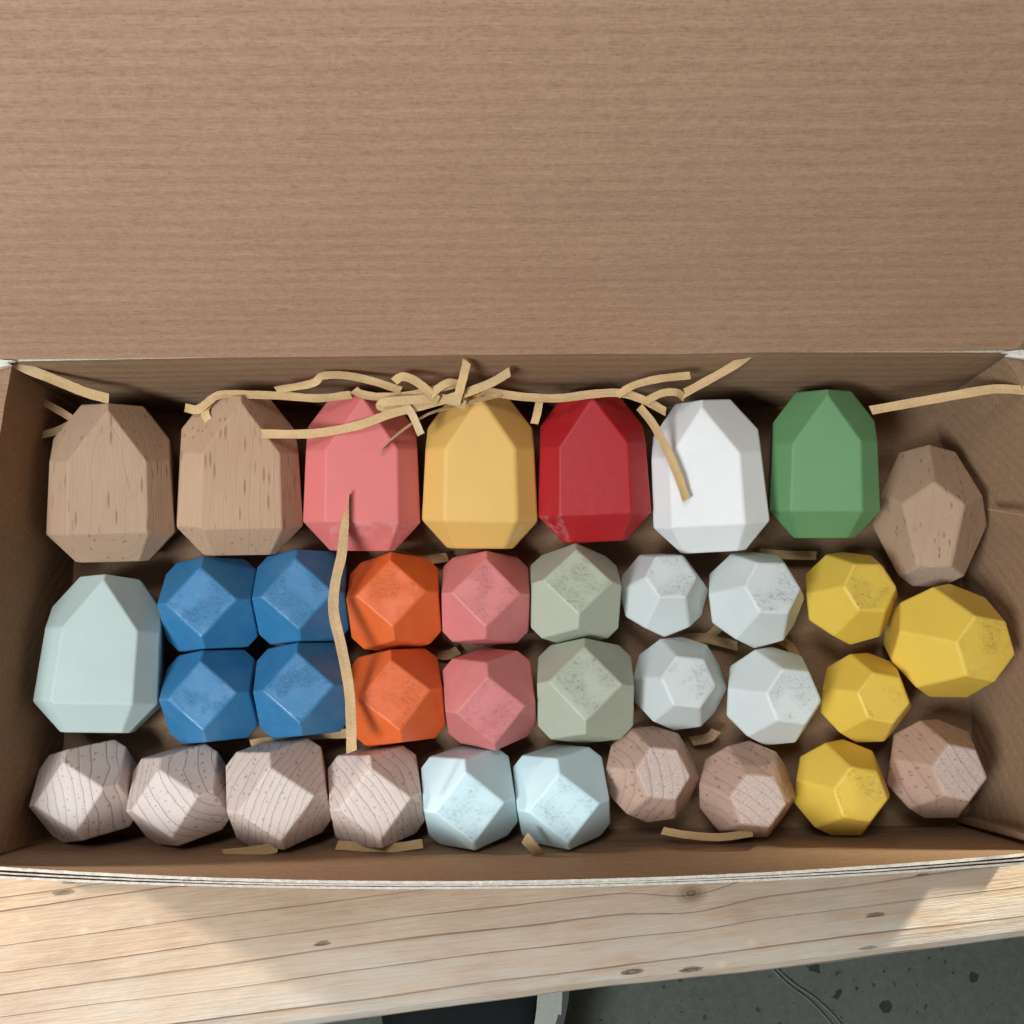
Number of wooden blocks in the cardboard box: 36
